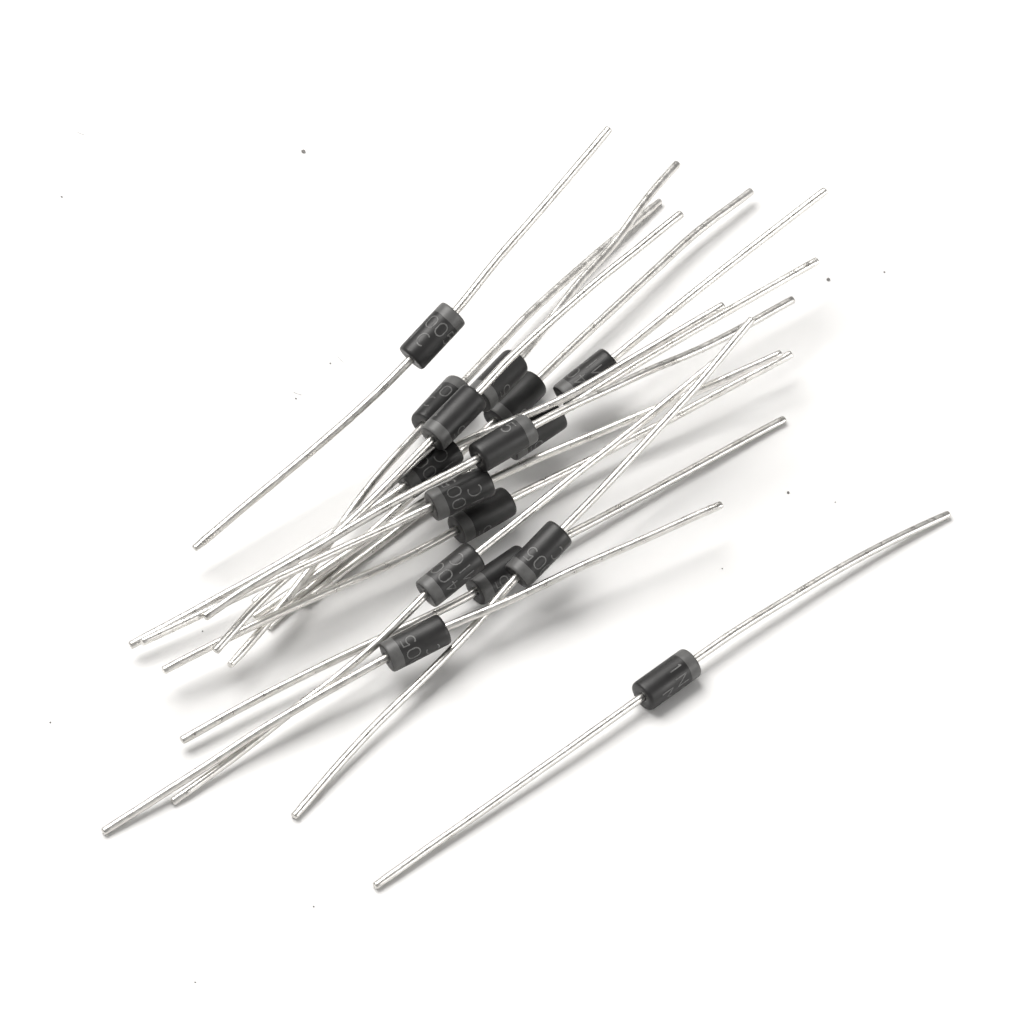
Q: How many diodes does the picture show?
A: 16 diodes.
